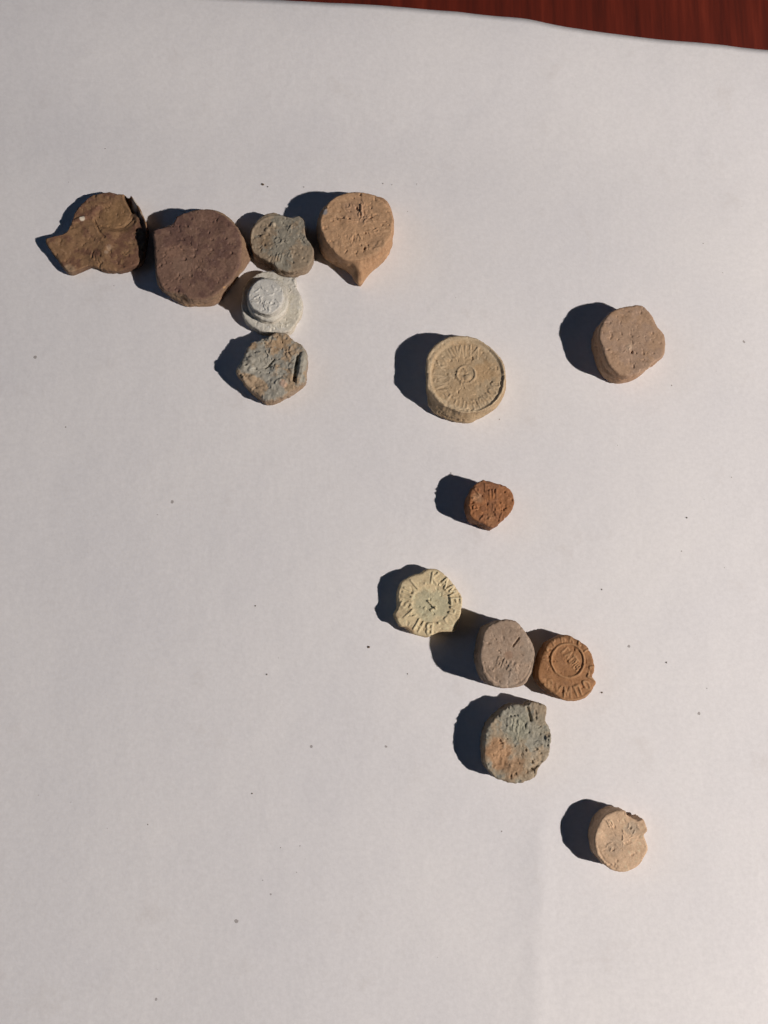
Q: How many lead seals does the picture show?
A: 14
